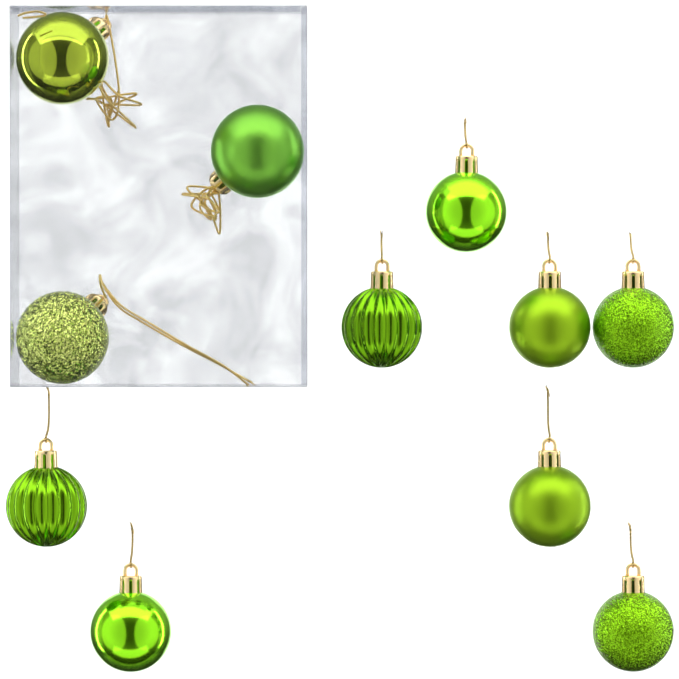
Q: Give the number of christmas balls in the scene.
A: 11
